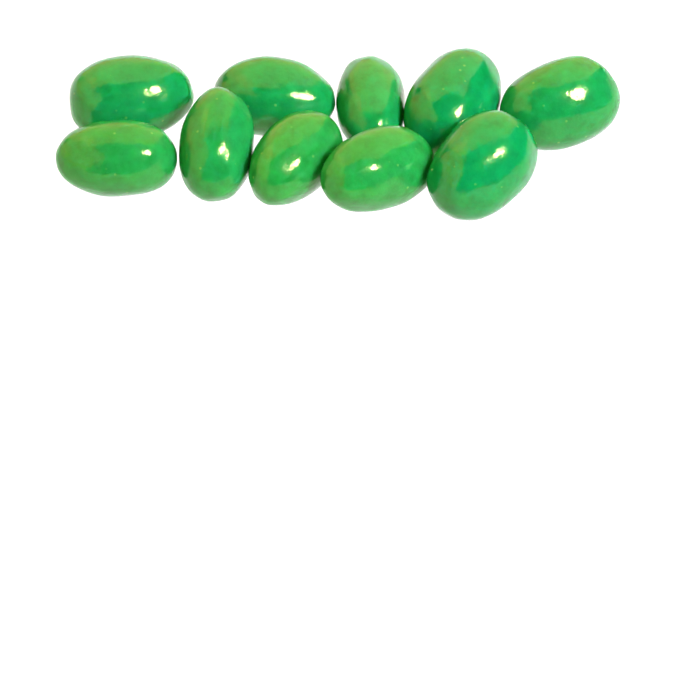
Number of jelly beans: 10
